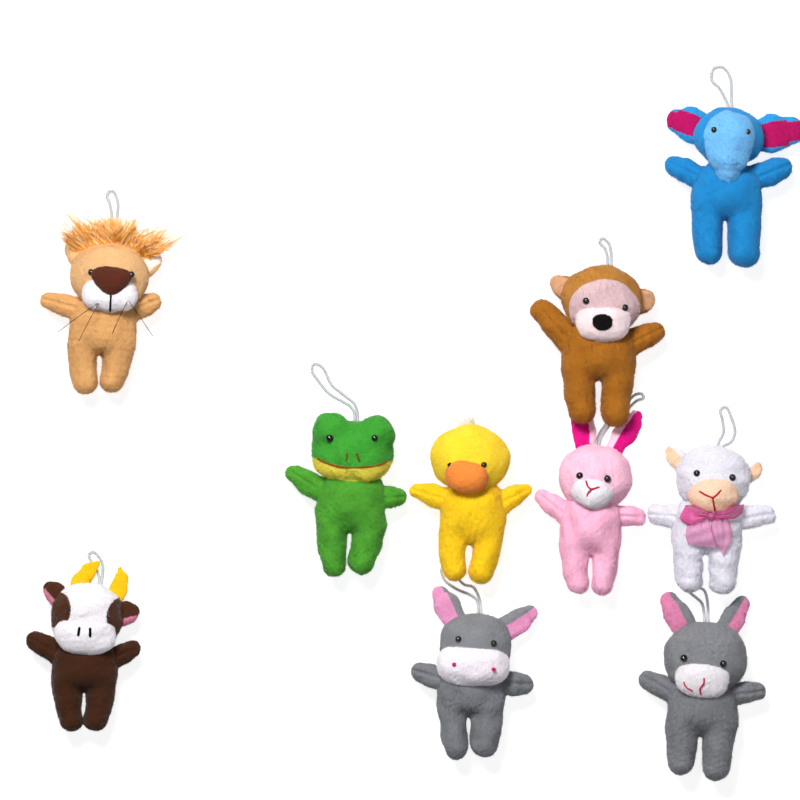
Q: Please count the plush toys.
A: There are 10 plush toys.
